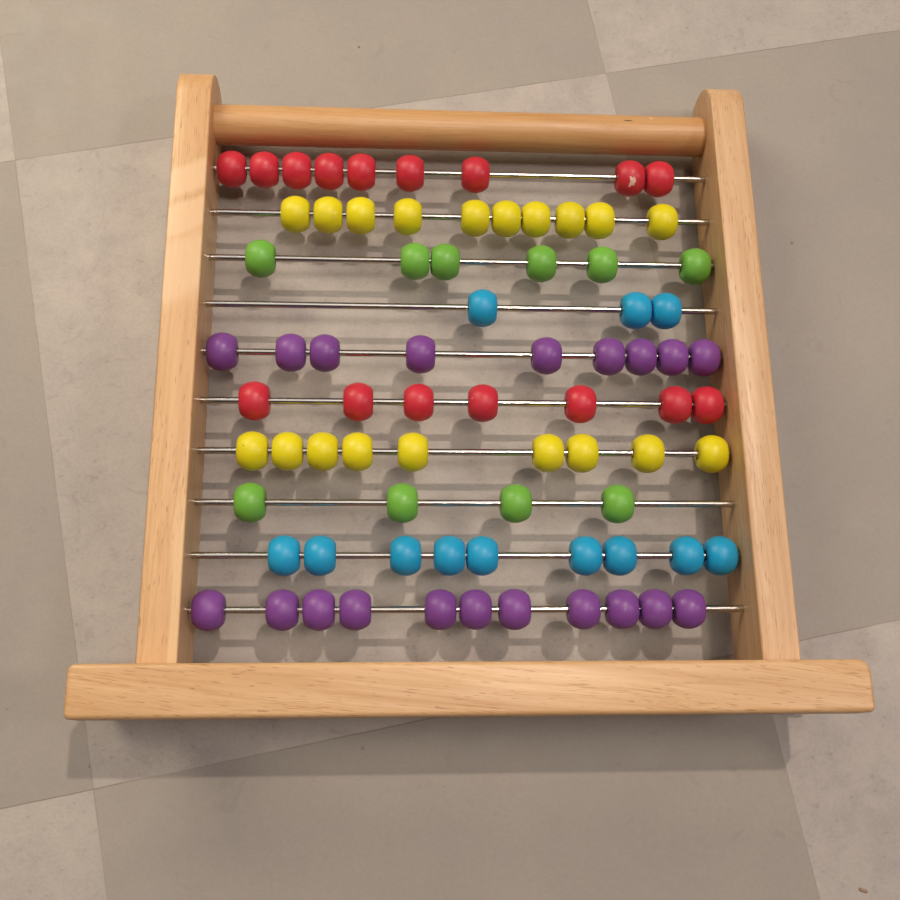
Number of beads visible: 77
